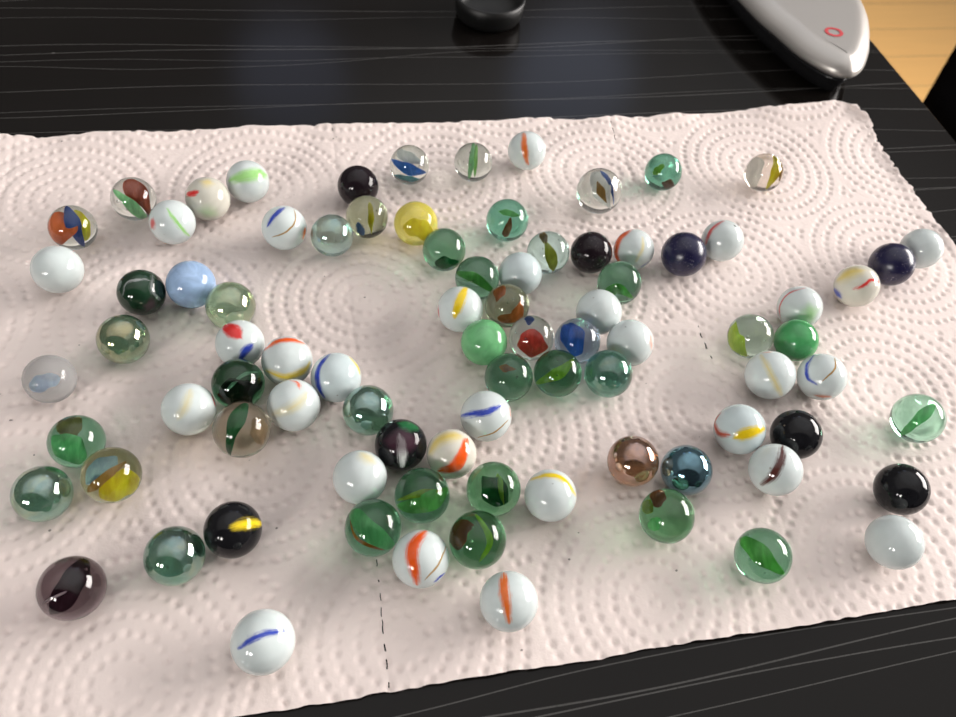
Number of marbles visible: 86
